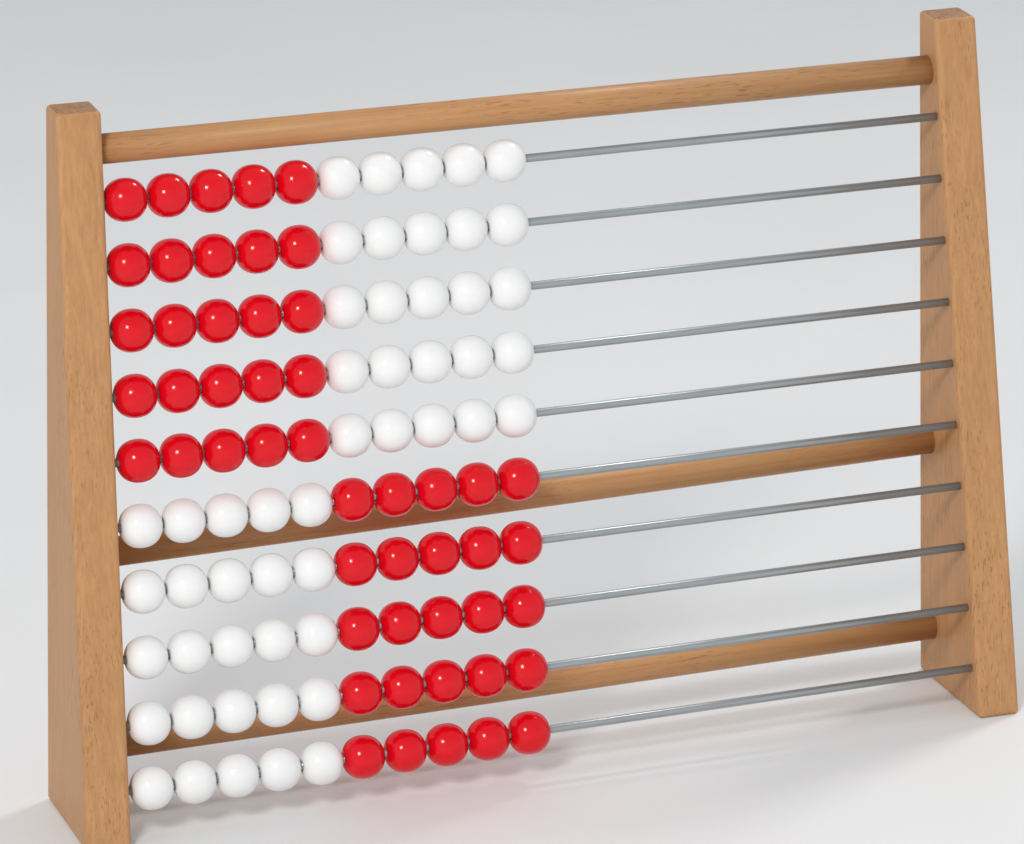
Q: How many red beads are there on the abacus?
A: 50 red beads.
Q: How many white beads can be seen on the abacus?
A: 50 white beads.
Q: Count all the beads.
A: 100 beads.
